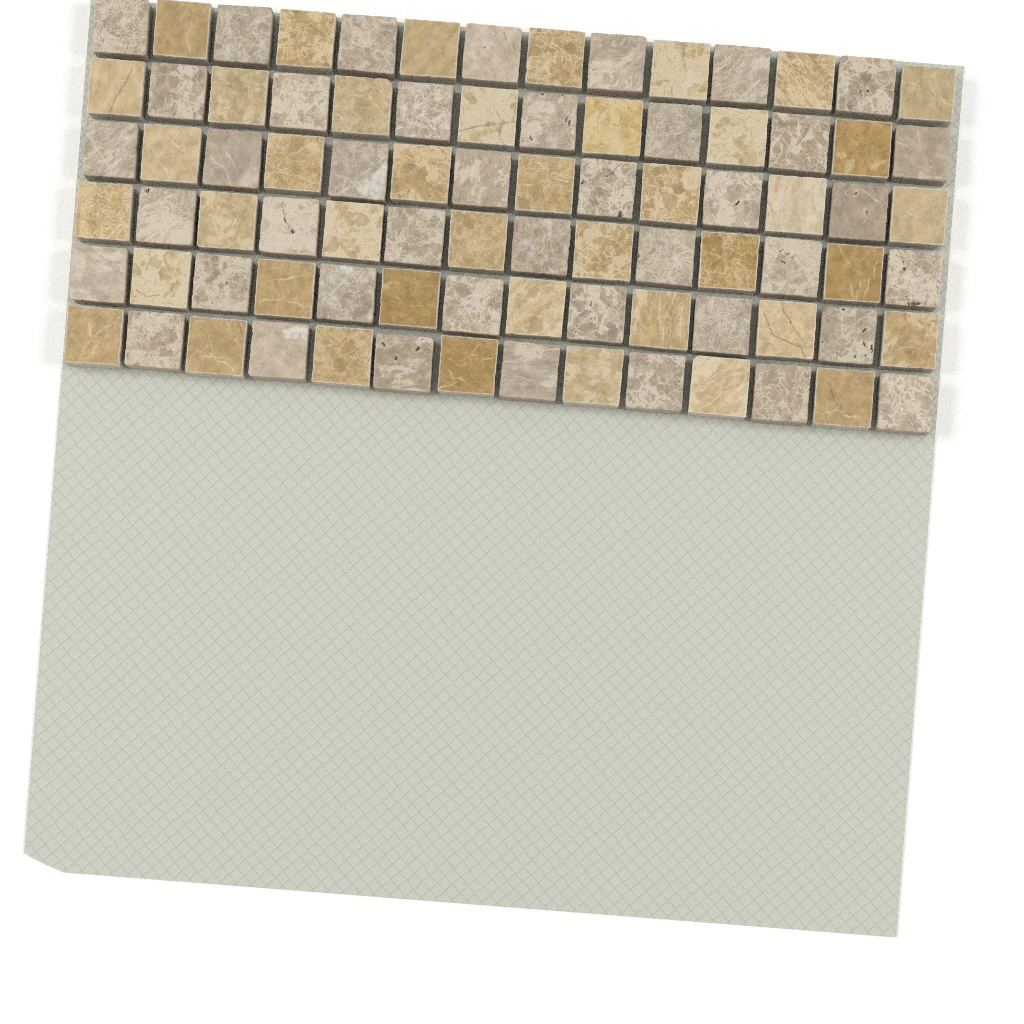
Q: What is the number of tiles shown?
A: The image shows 84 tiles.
